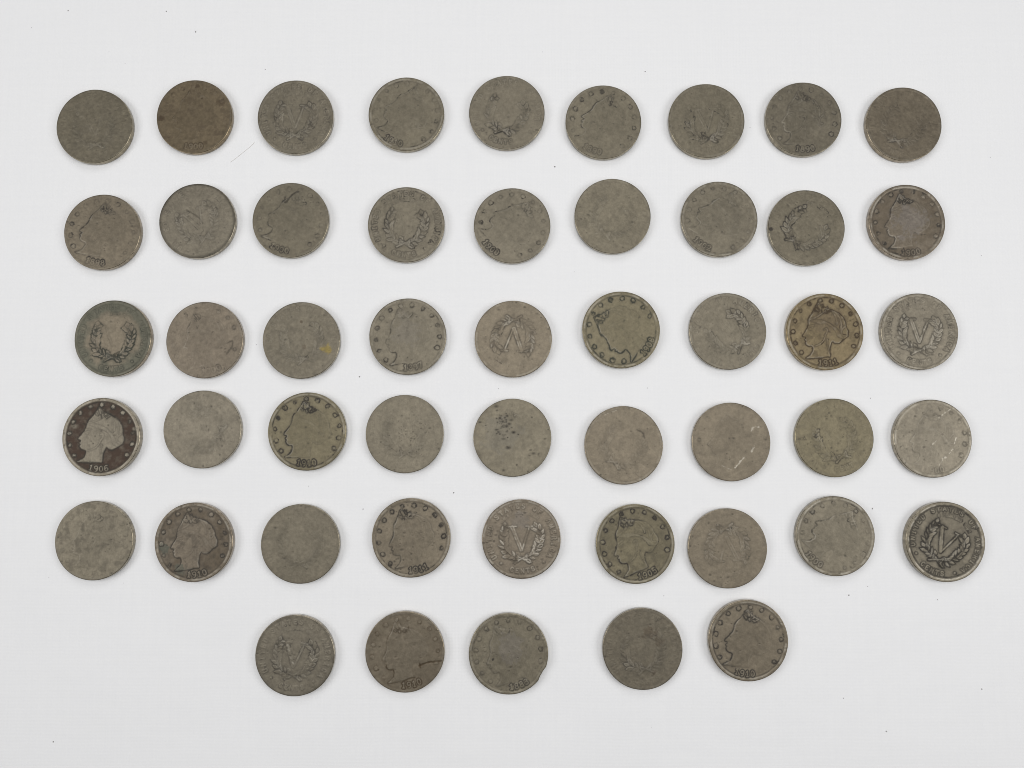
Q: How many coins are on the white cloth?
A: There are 50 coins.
